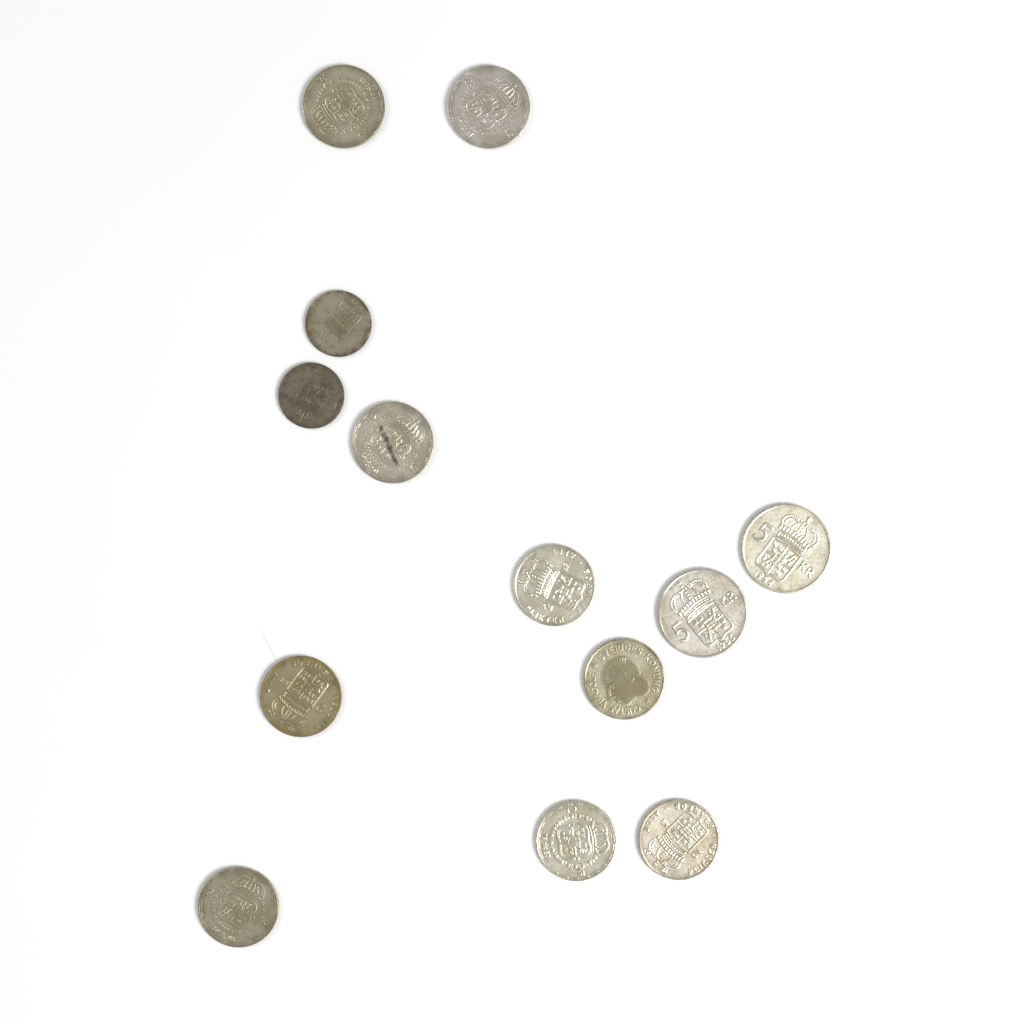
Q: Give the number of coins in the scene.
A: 13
